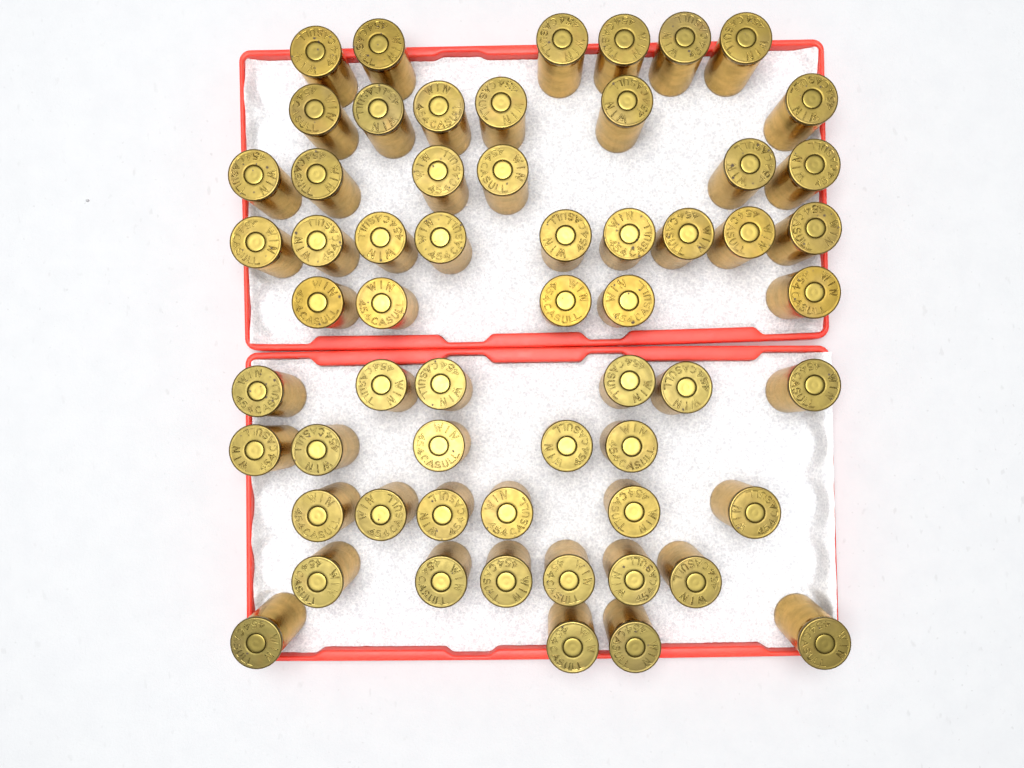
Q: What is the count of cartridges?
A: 59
